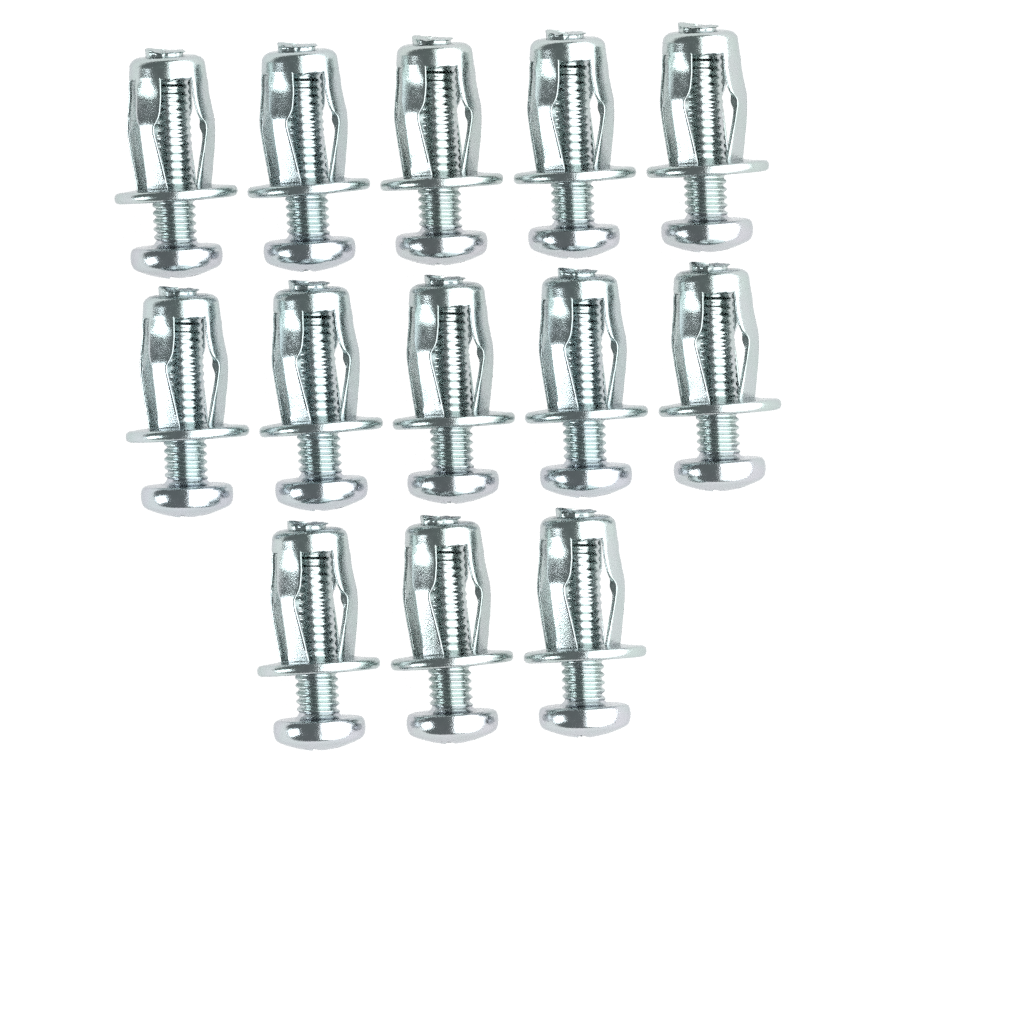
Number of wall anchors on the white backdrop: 13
